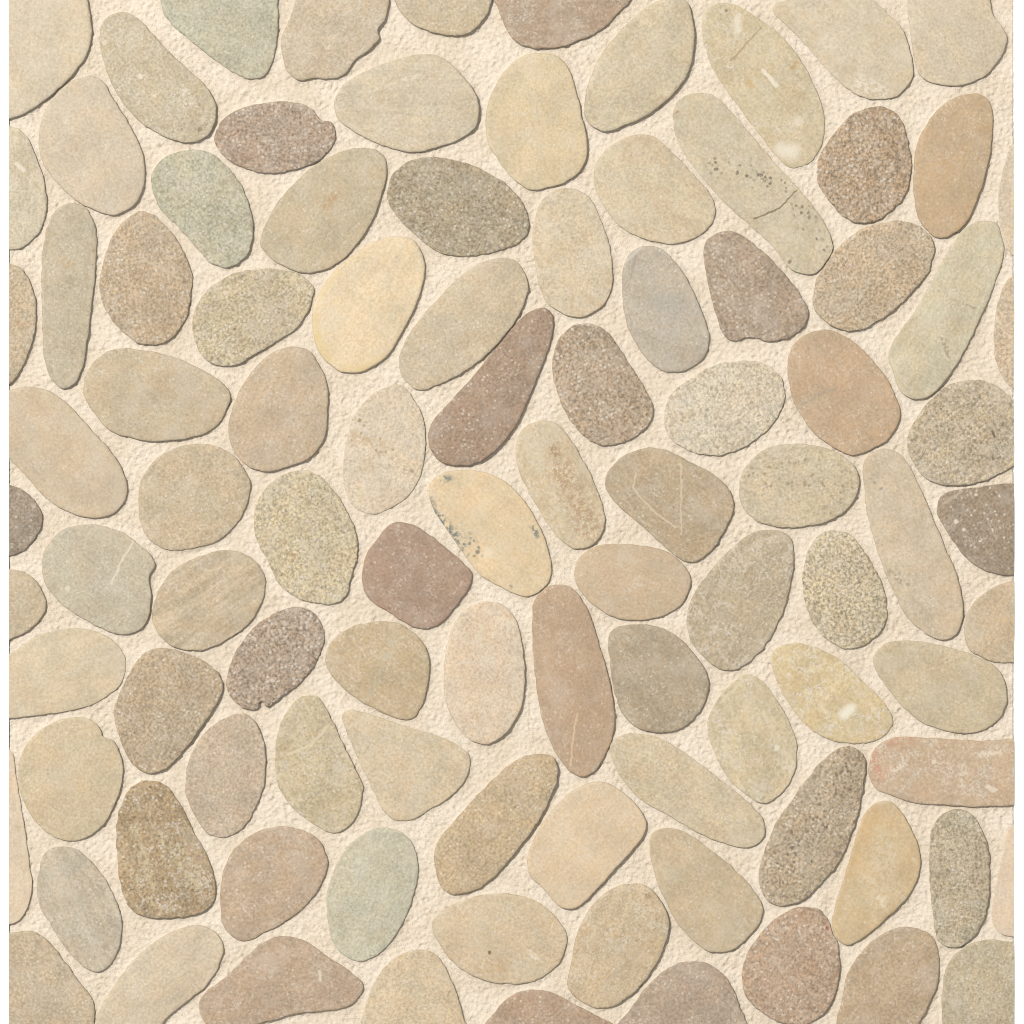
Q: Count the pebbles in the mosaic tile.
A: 100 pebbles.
